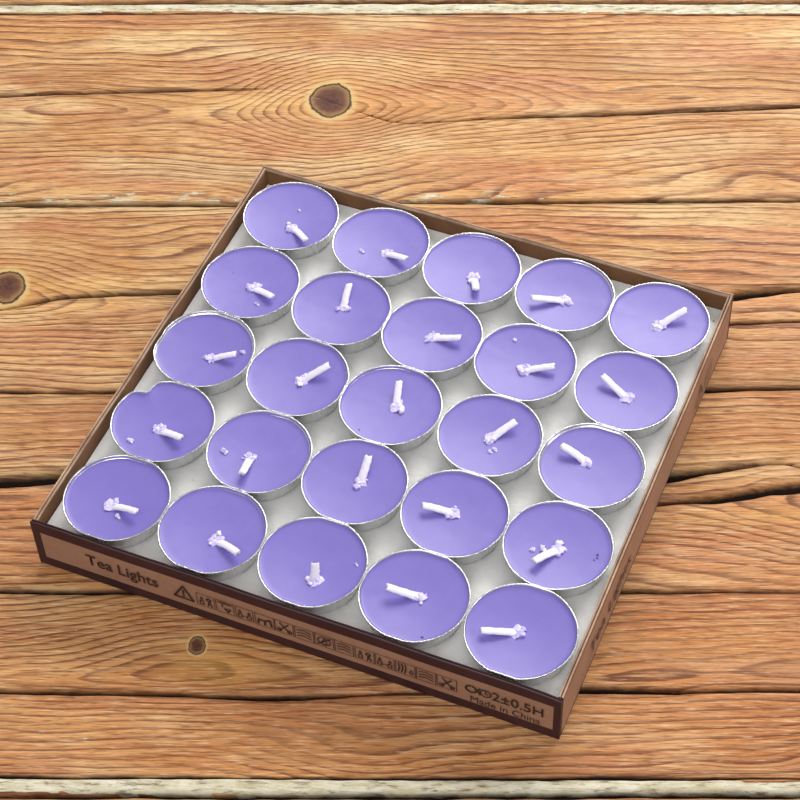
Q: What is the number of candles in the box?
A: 25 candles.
